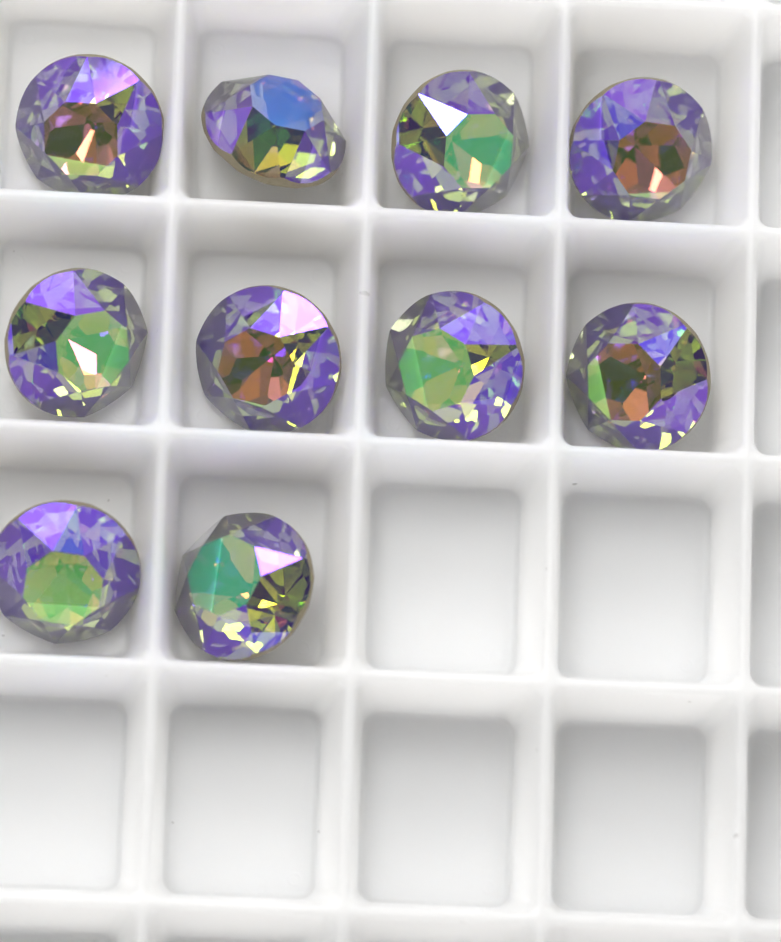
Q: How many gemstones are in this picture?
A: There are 10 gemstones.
